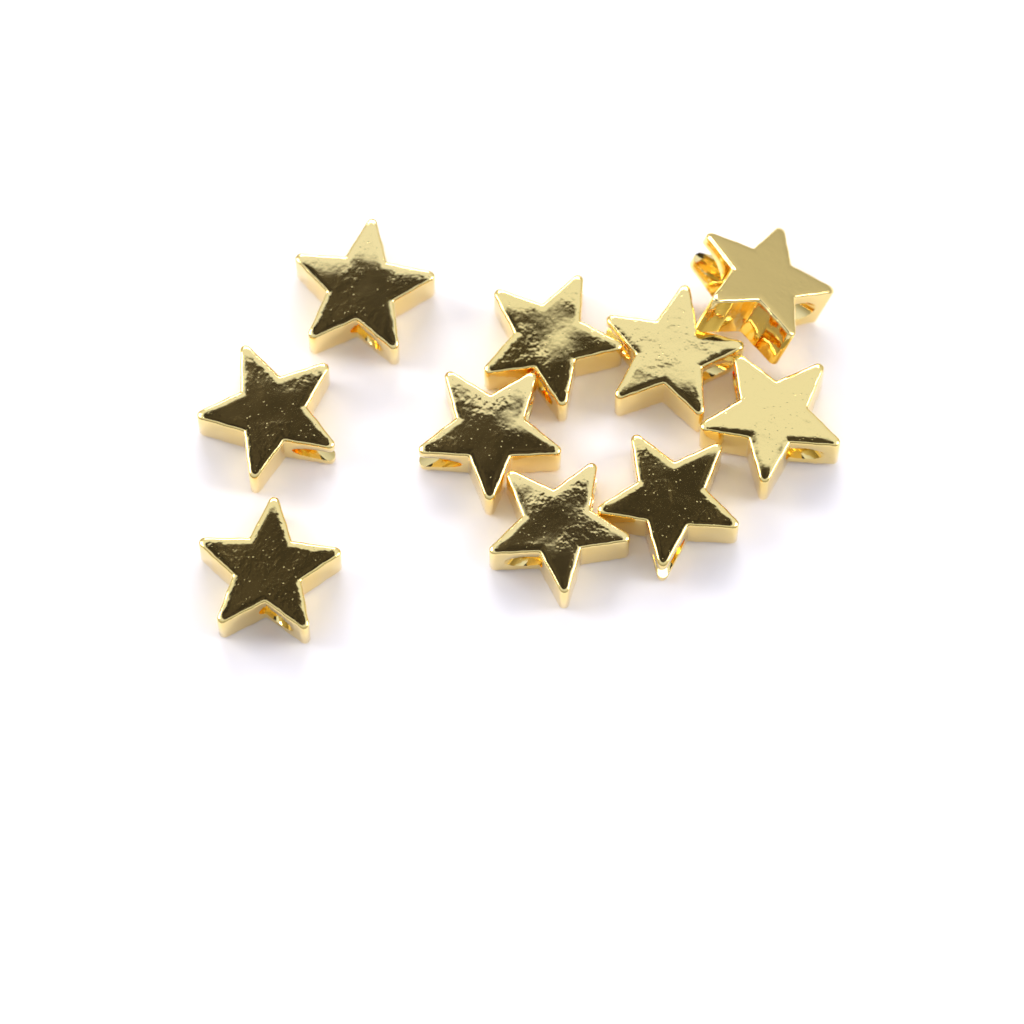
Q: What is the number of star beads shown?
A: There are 10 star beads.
